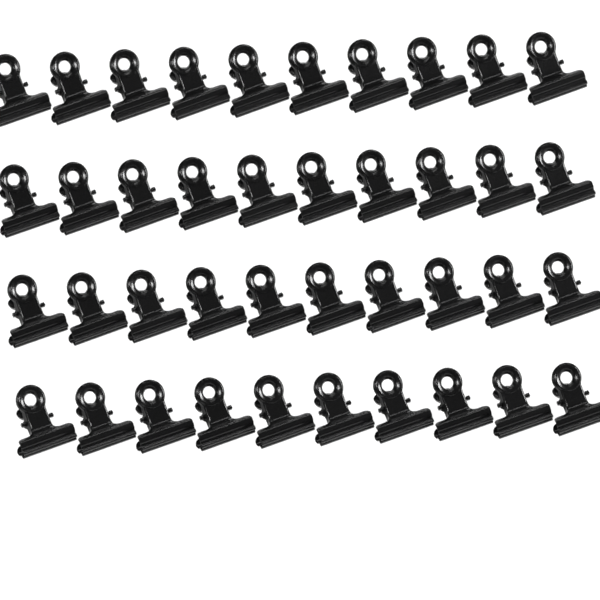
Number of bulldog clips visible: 40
